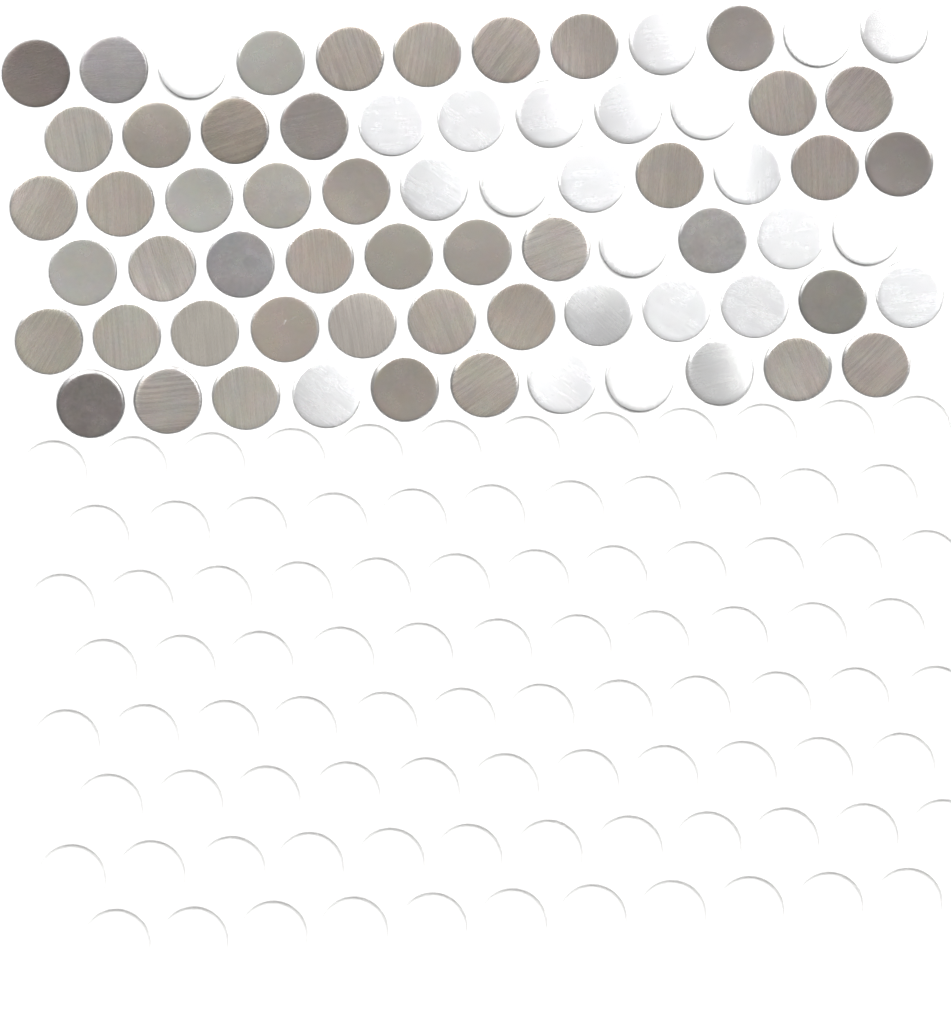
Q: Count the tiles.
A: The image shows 69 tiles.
